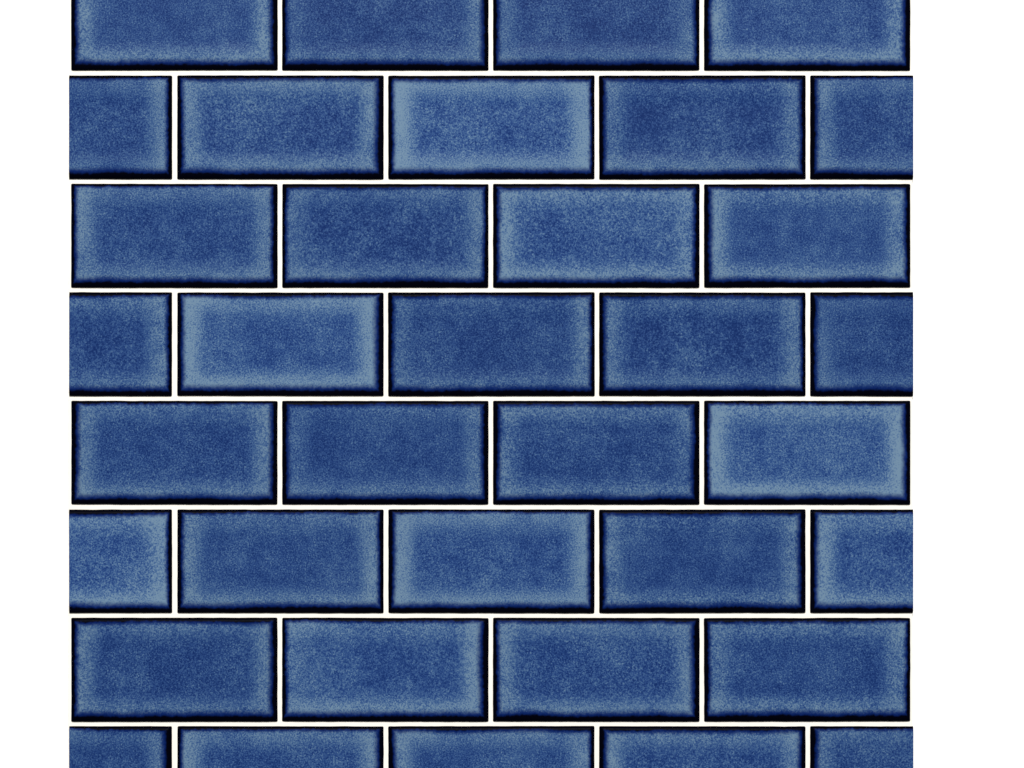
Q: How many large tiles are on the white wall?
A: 28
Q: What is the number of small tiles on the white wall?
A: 8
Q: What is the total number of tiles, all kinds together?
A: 36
